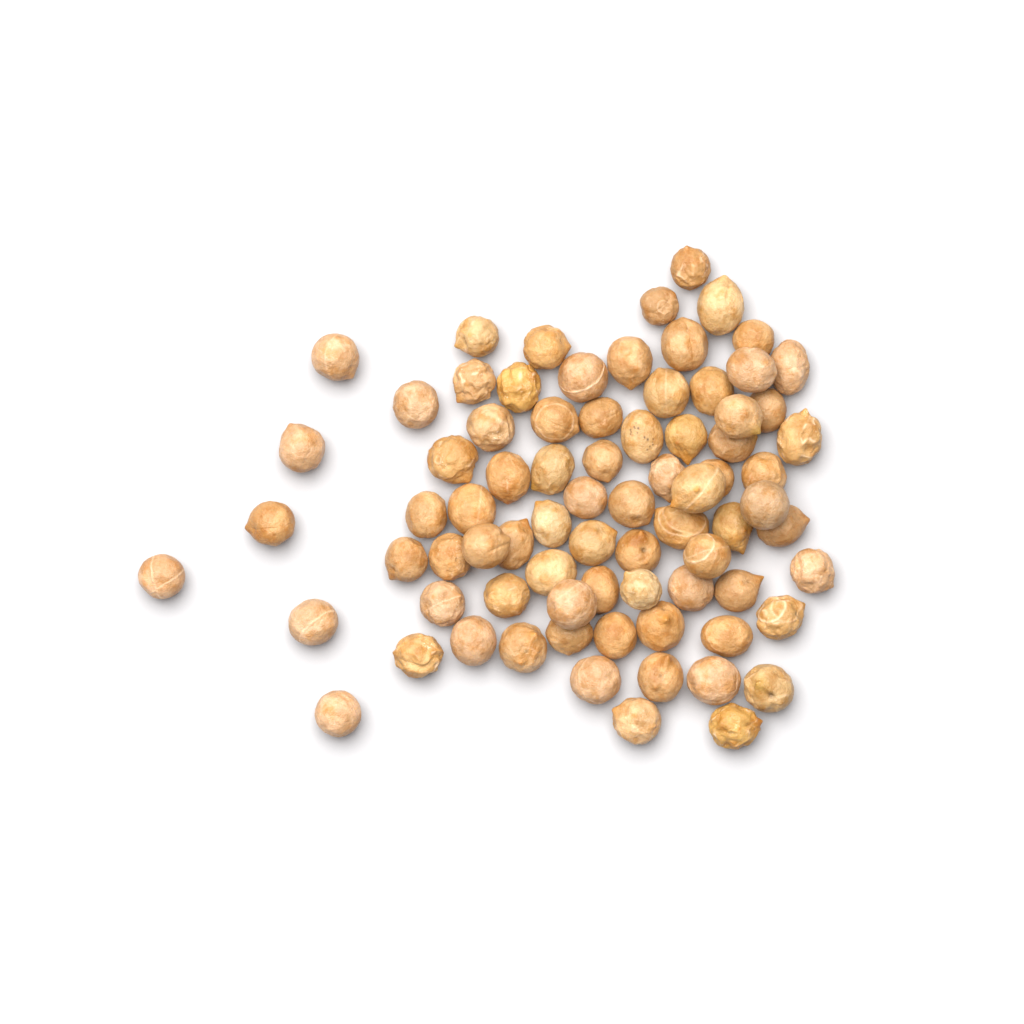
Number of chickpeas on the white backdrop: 78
